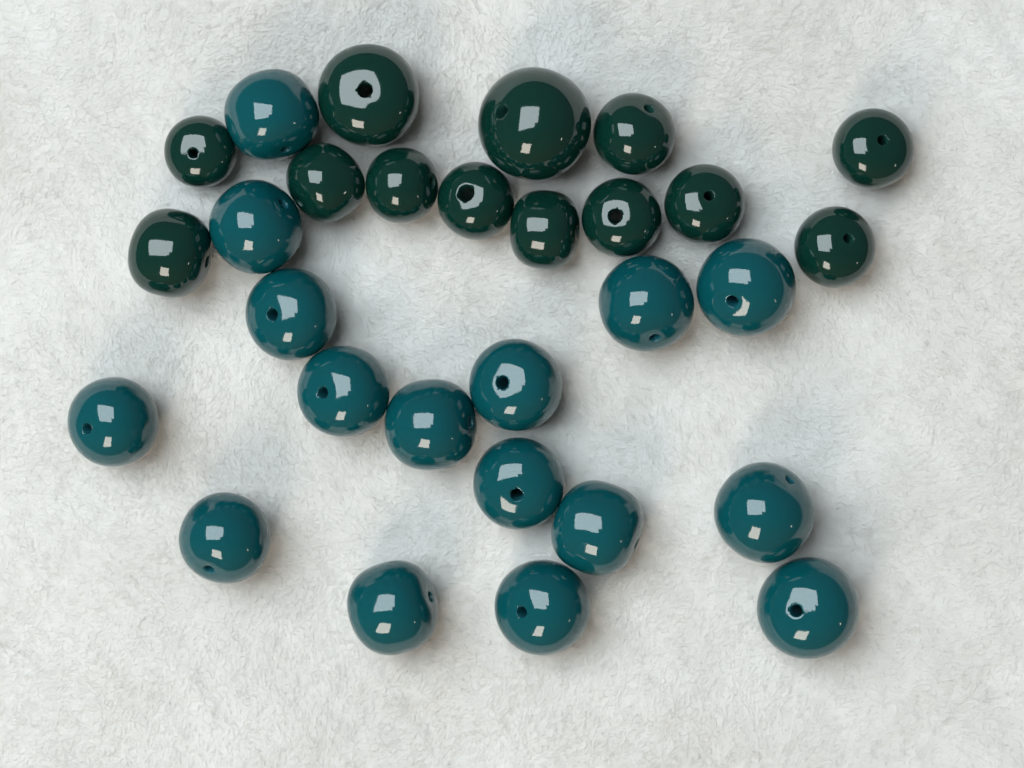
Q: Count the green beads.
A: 13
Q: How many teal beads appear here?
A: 16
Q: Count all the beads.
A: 29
